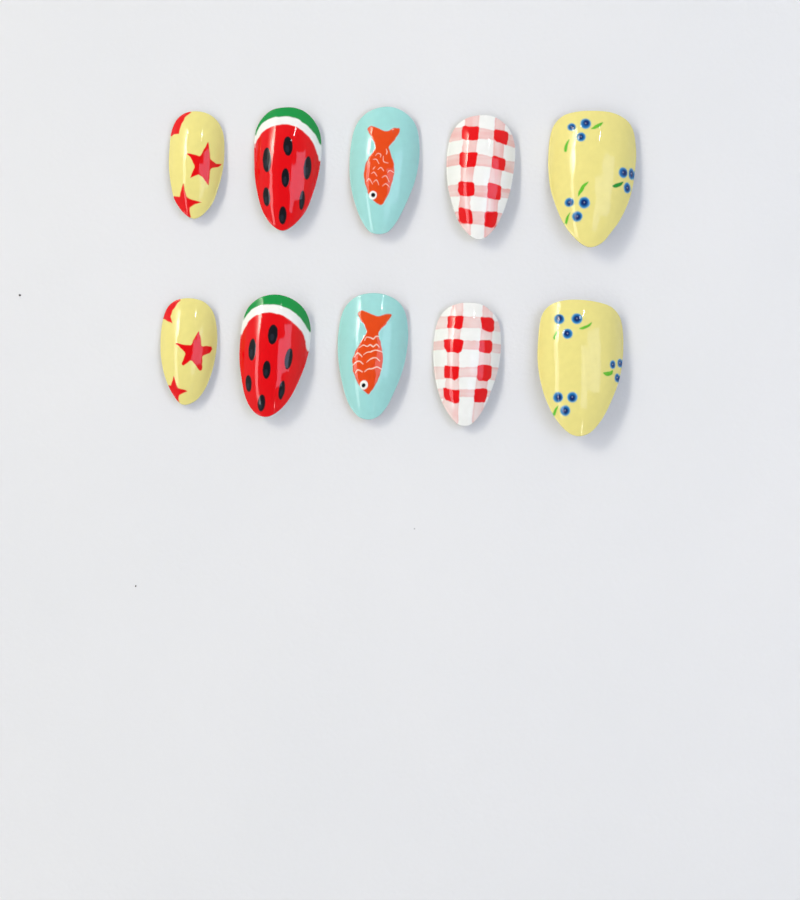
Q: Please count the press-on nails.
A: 10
